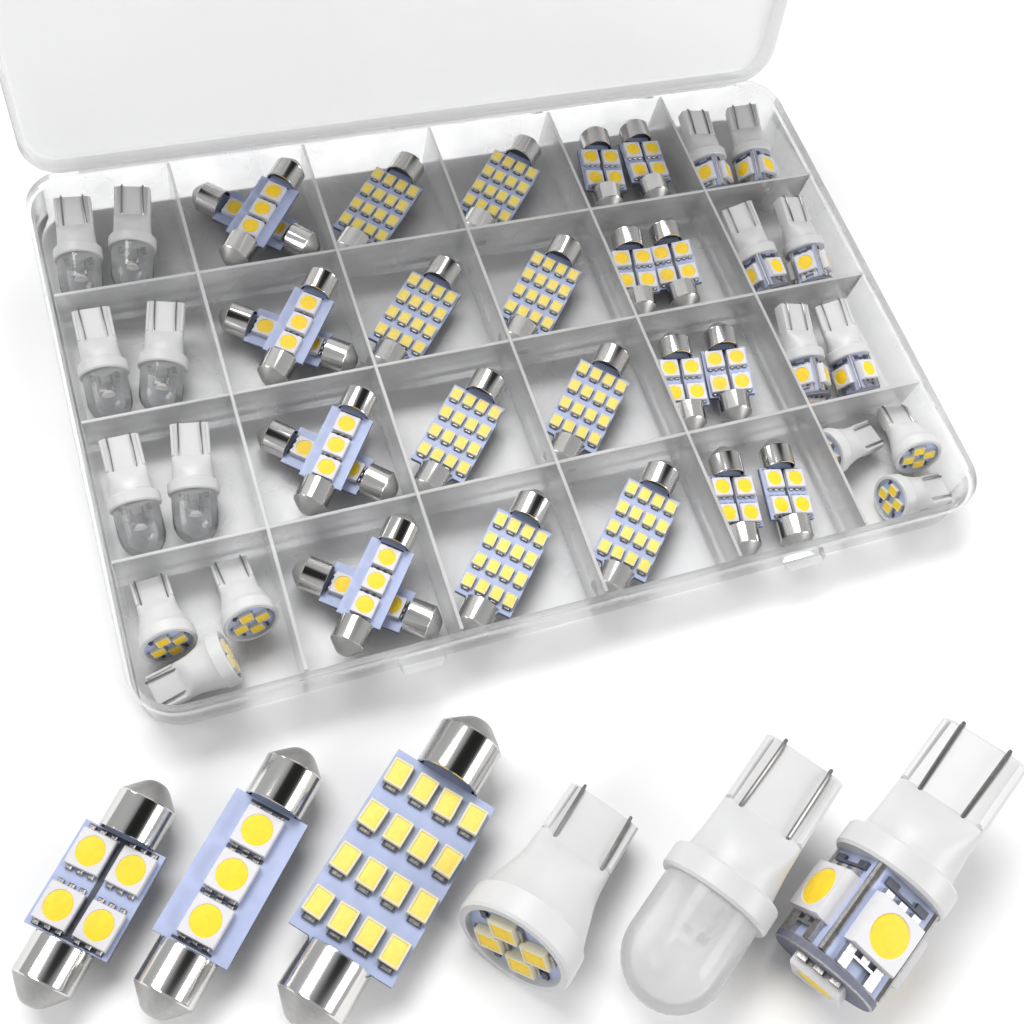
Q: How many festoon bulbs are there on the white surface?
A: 27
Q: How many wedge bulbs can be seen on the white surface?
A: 21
